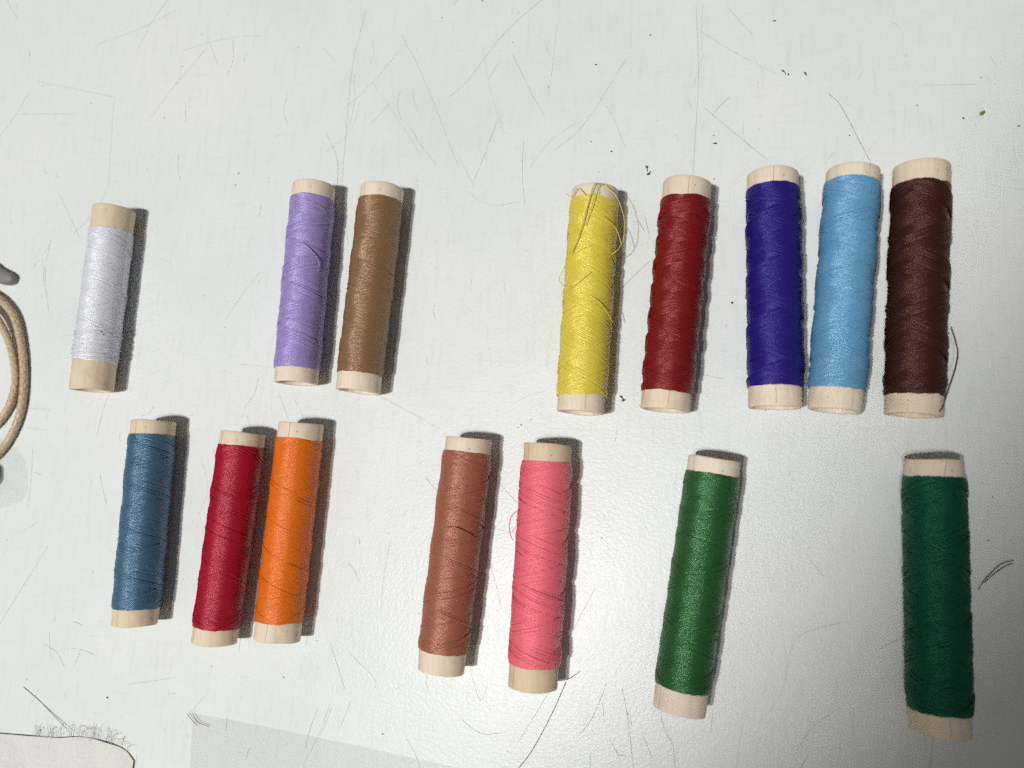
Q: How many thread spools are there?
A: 15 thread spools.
